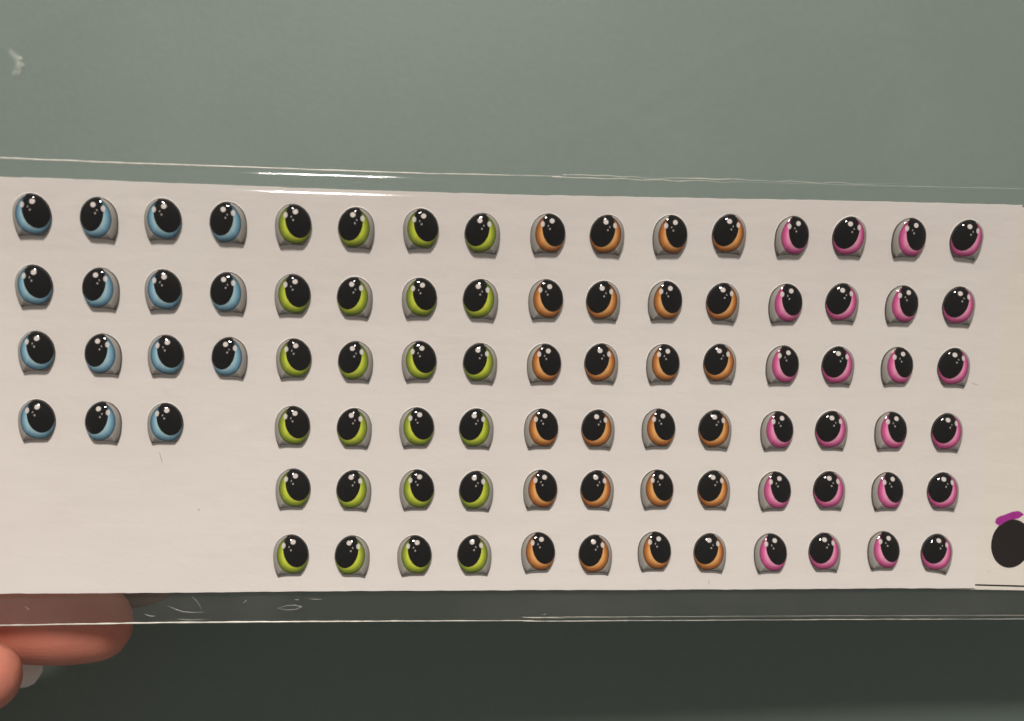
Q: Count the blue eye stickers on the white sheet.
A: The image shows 15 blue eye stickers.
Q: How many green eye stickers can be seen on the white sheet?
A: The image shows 24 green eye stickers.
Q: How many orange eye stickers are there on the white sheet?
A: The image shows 24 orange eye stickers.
